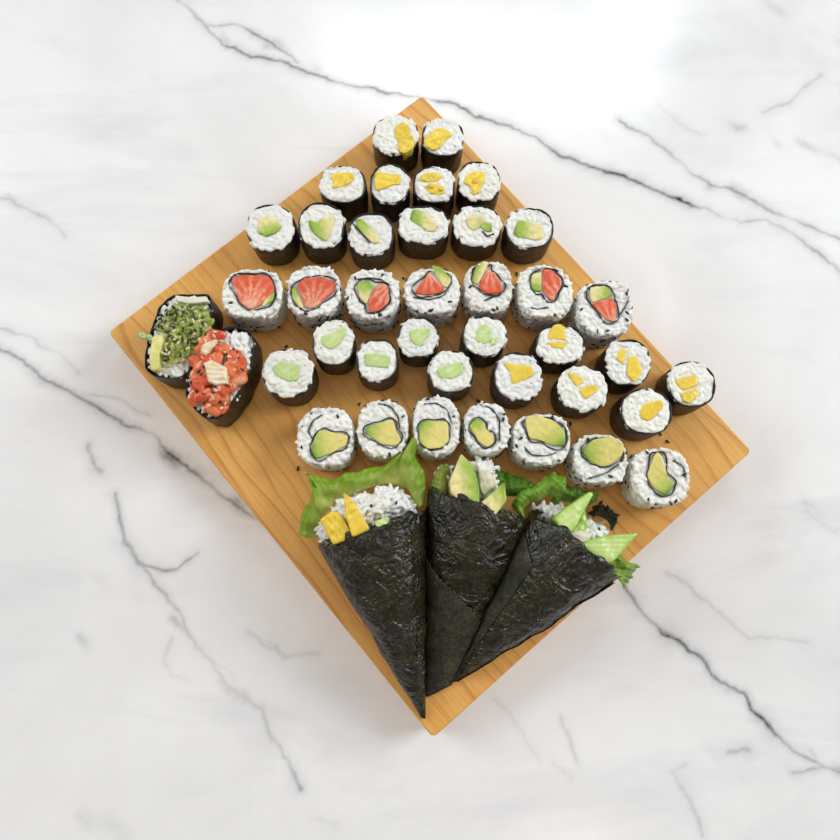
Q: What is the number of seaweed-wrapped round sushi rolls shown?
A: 24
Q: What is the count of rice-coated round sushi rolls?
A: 14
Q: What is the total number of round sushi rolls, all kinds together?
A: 38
